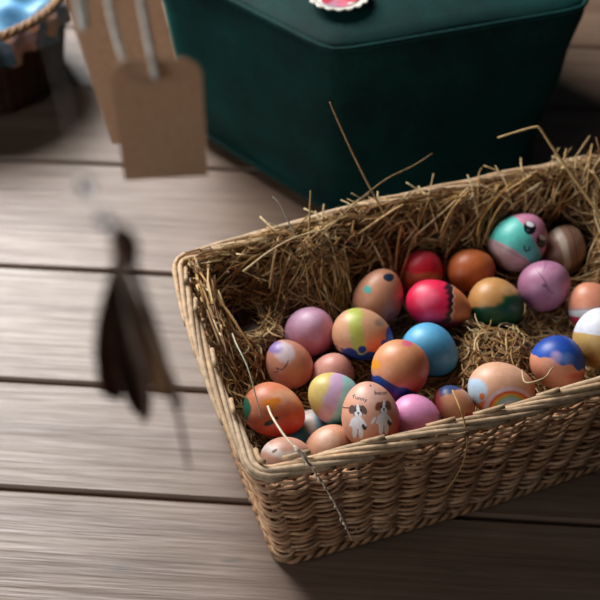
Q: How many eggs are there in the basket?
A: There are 26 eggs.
